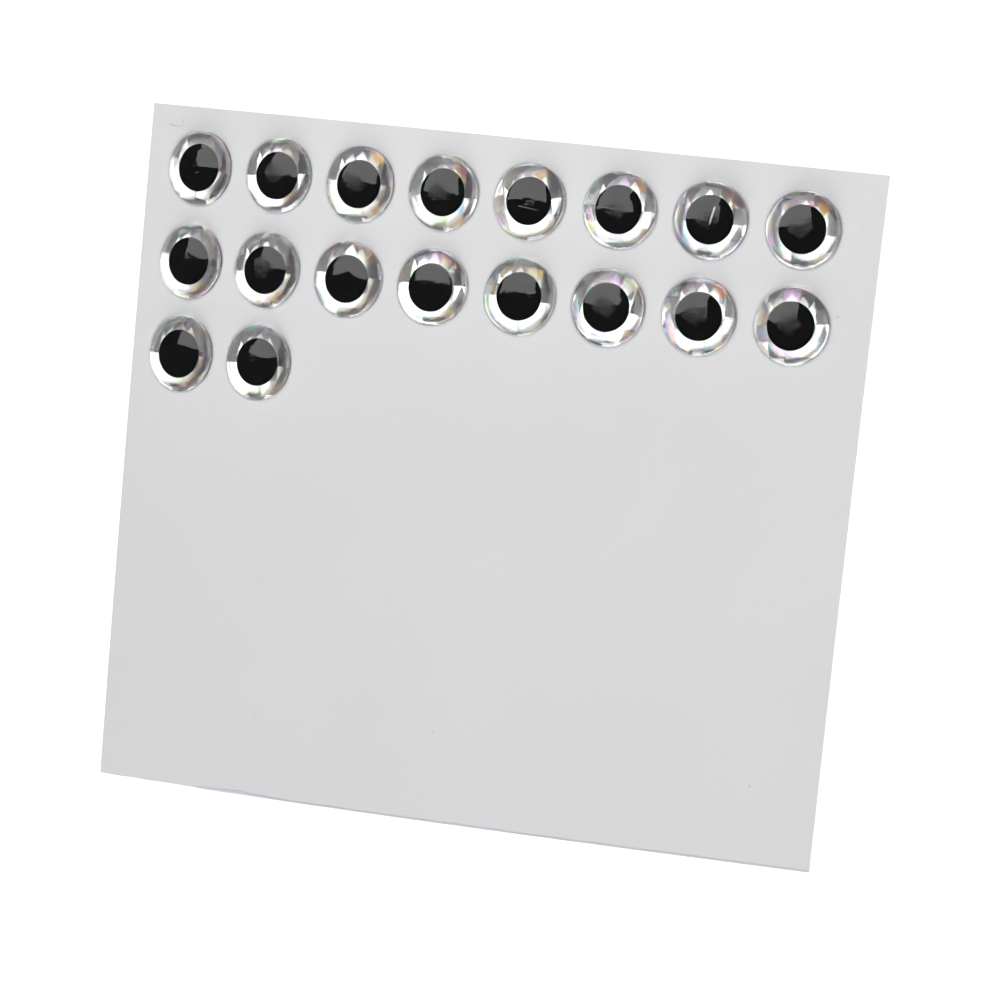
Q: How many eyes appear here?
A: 18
